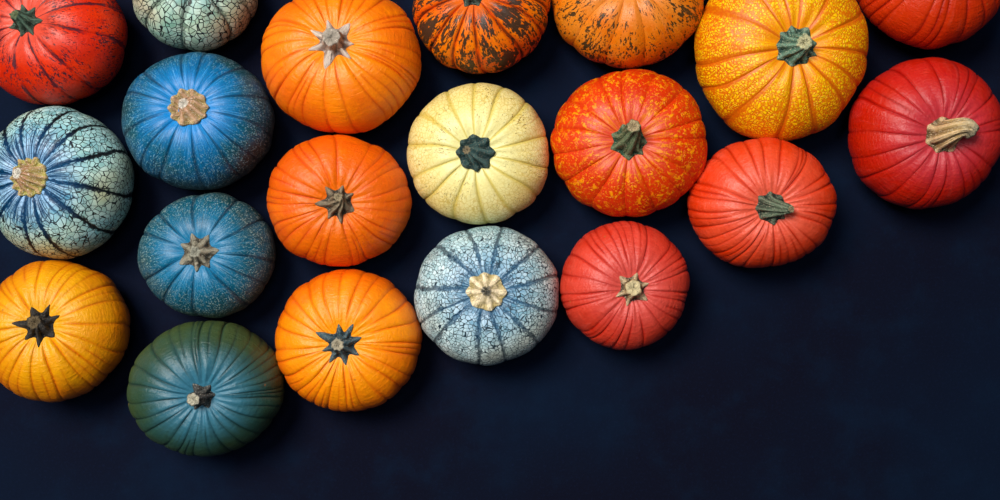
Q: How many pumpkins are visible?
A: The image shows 20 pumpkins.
